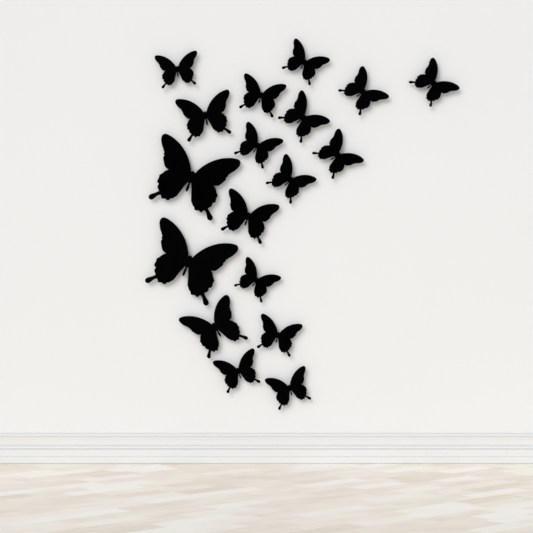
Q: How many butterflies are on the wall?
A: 18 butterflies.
